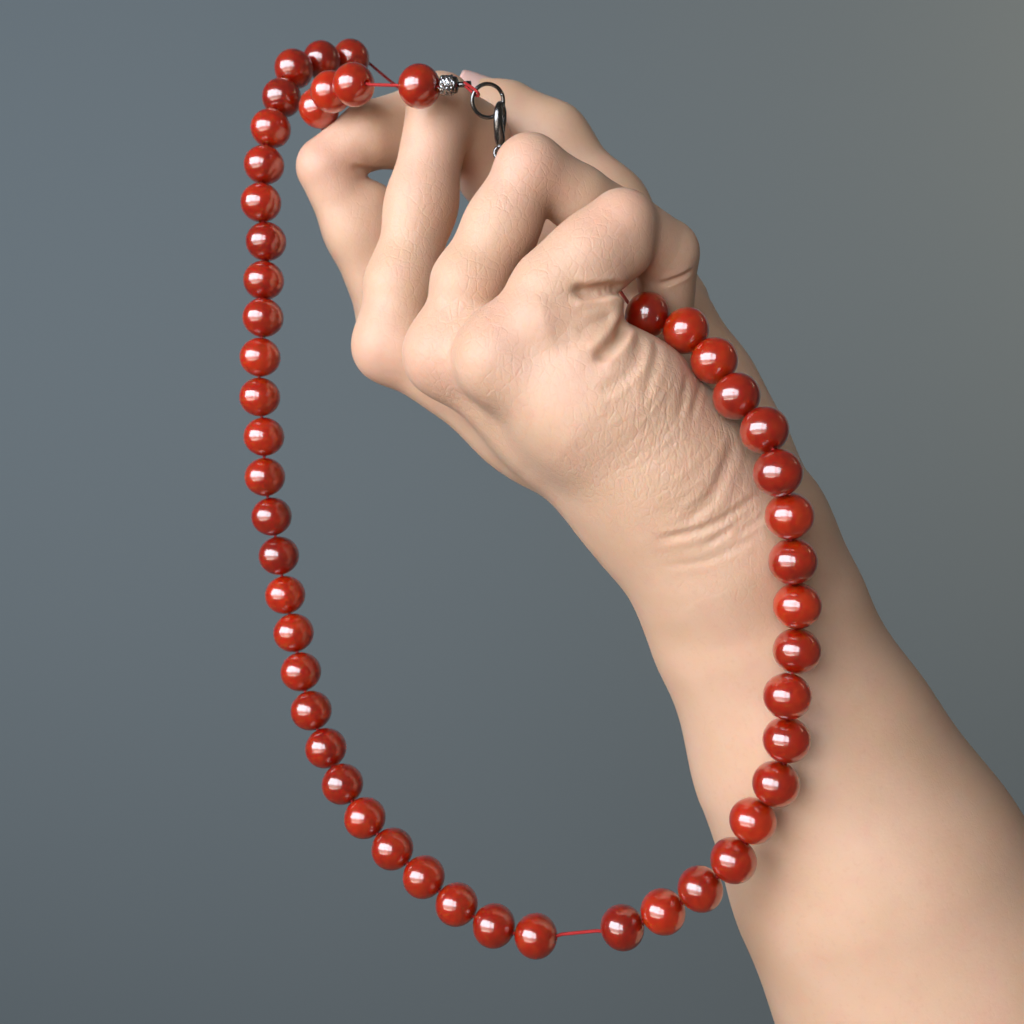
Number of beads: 50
